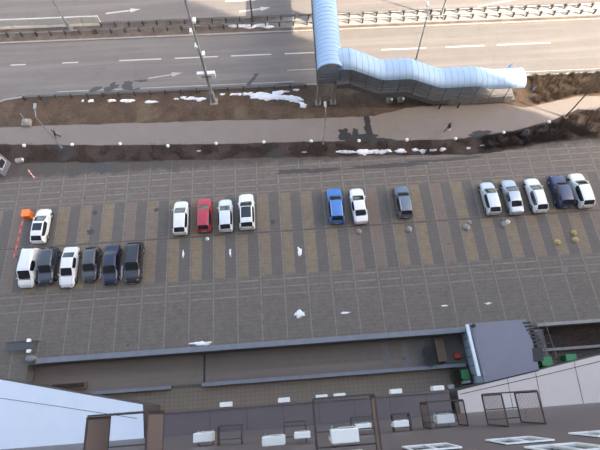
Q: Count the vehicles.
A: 19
